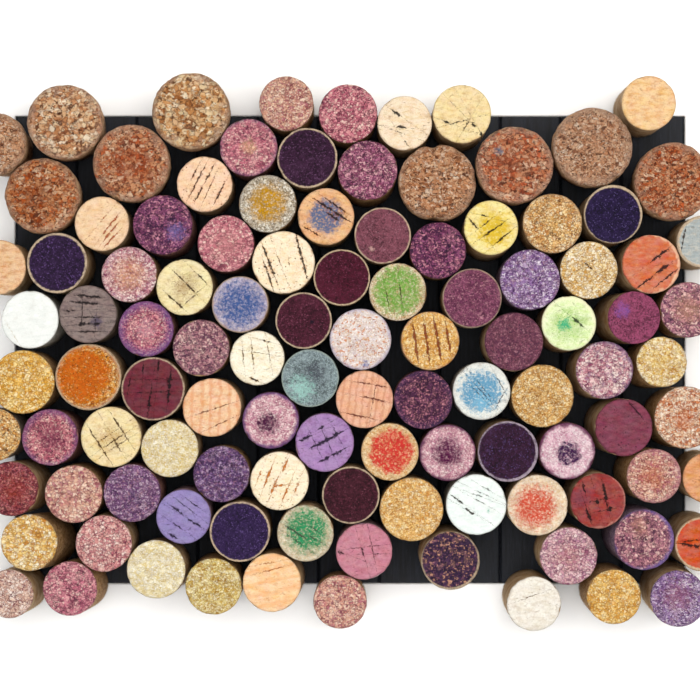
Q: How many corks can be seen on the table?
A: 107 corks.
